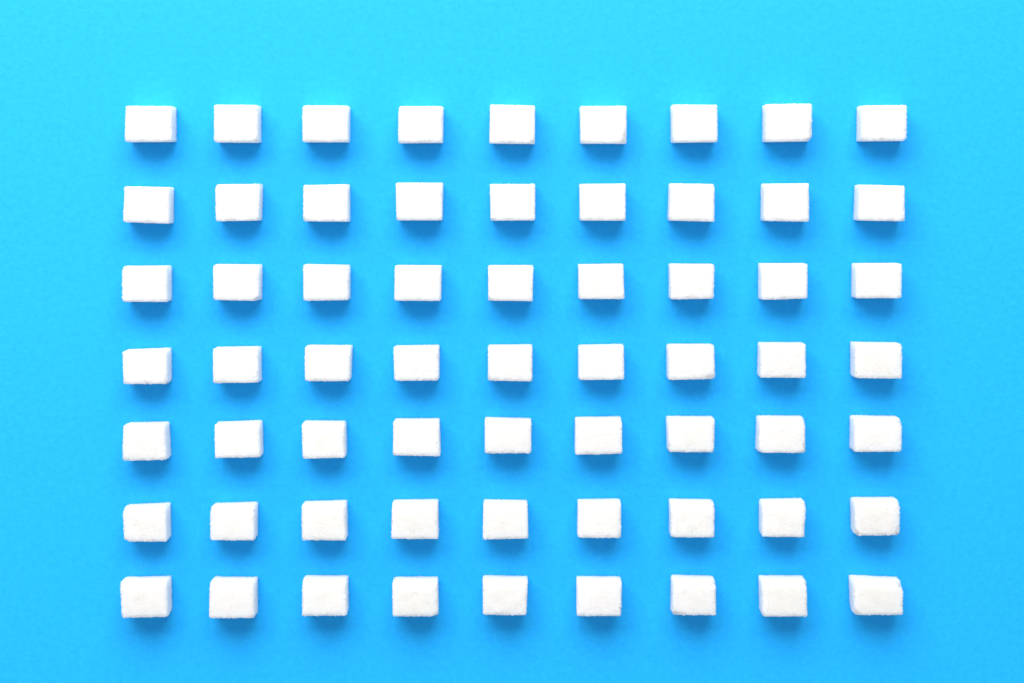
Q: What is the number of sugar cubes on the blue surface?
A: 63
